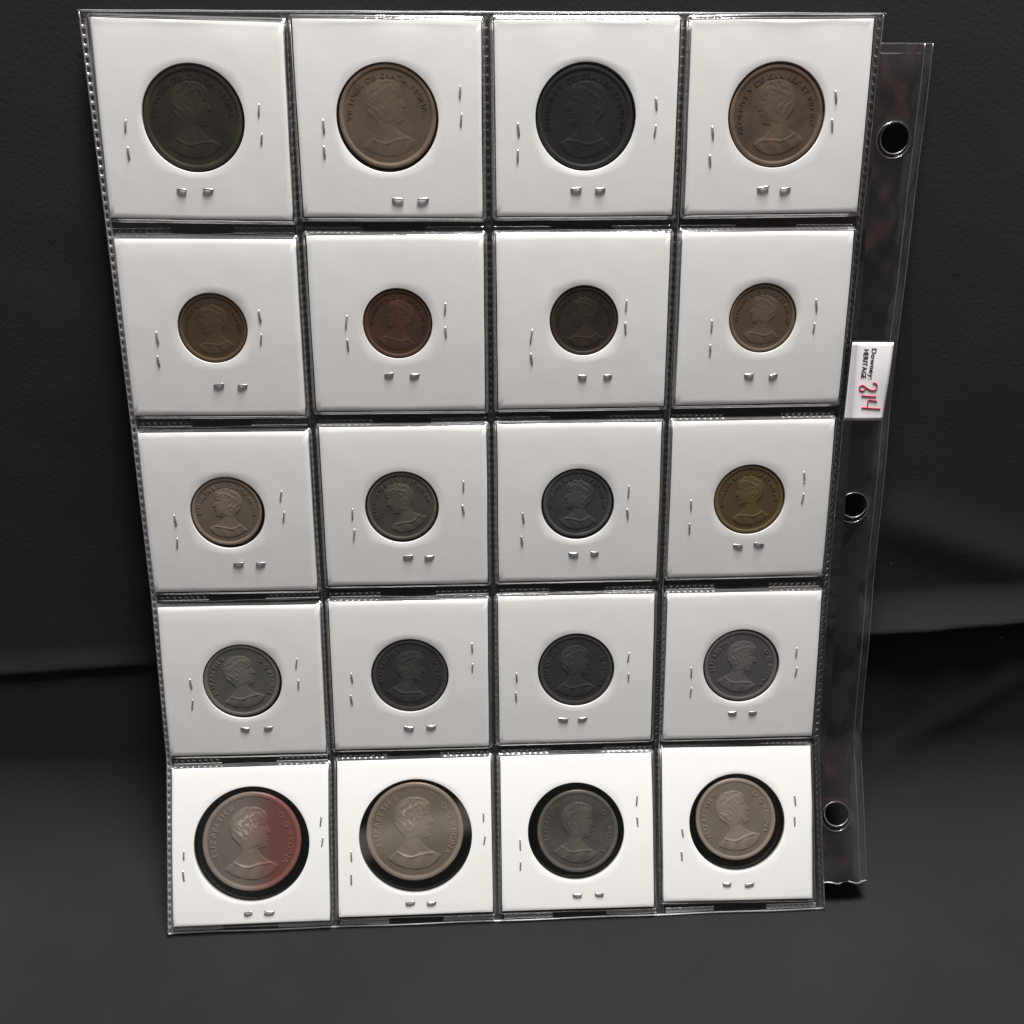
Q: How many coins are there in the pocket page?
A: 20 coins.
